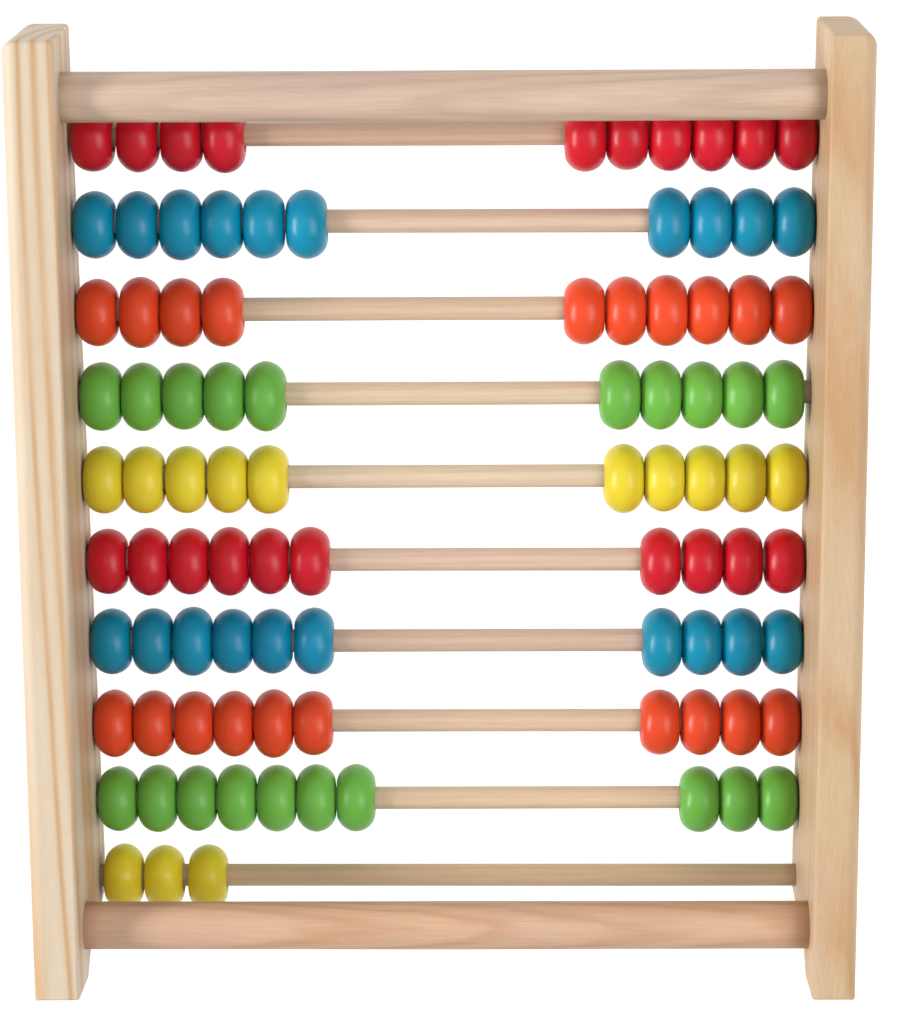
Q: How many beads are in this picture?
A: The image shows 93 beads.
